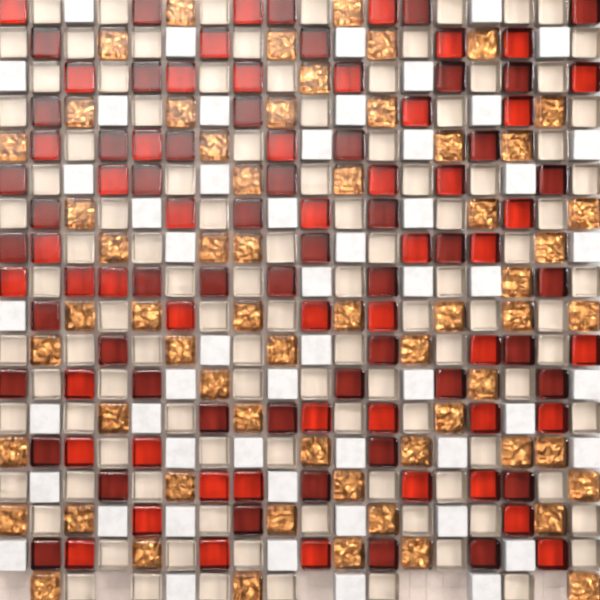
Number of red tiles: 100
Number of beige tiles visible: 104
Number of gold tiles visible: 61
